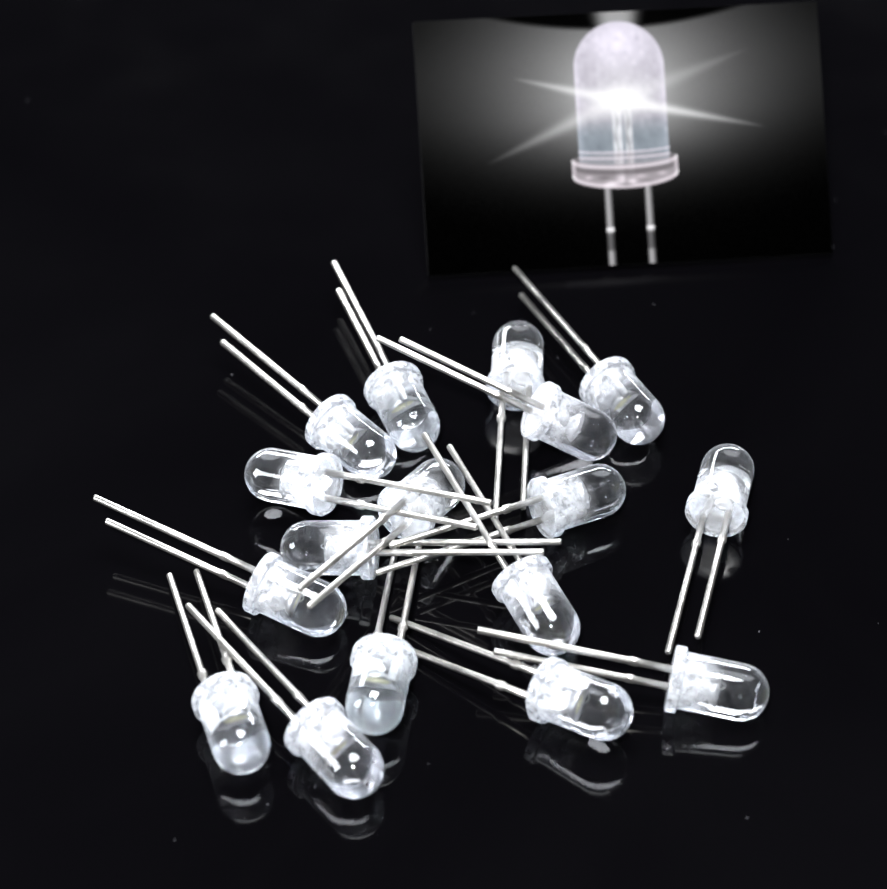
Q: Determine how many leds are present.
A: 17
